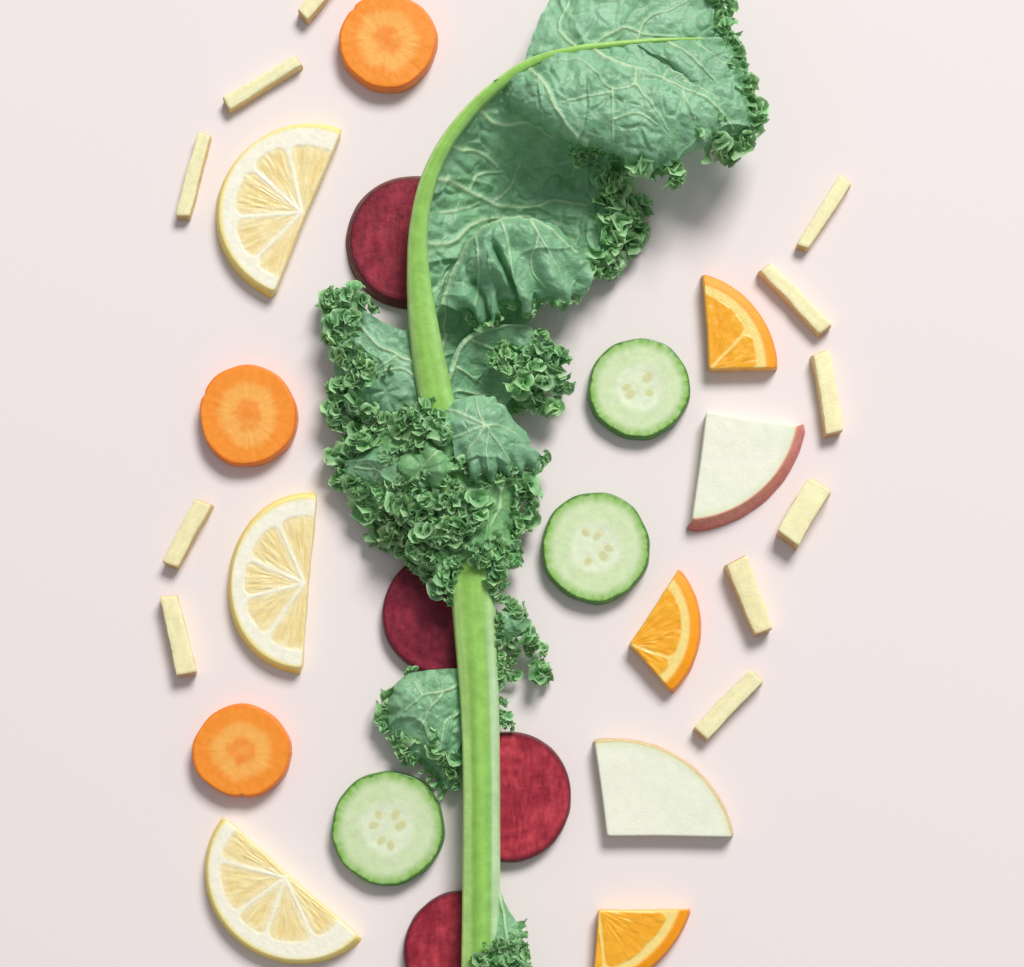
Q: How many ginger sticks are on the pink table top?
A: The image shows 11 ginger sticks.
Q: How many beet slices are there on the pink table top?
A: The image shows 4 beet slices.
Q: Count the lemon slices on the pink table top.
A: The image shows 3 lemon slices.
